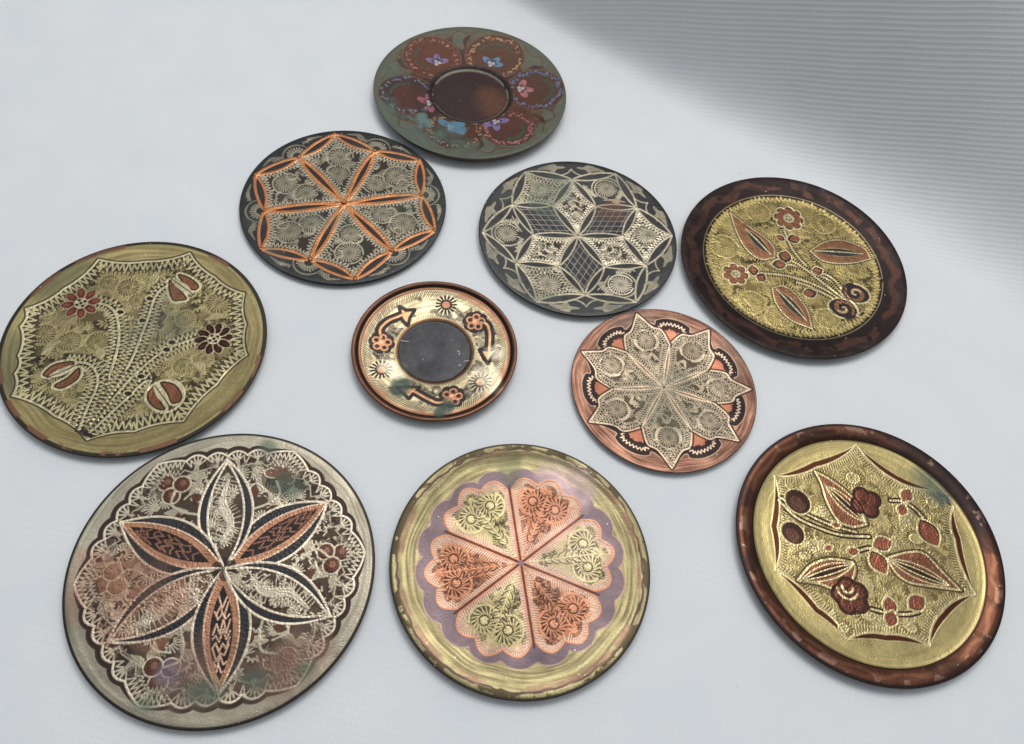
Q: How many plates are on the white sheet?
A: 10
